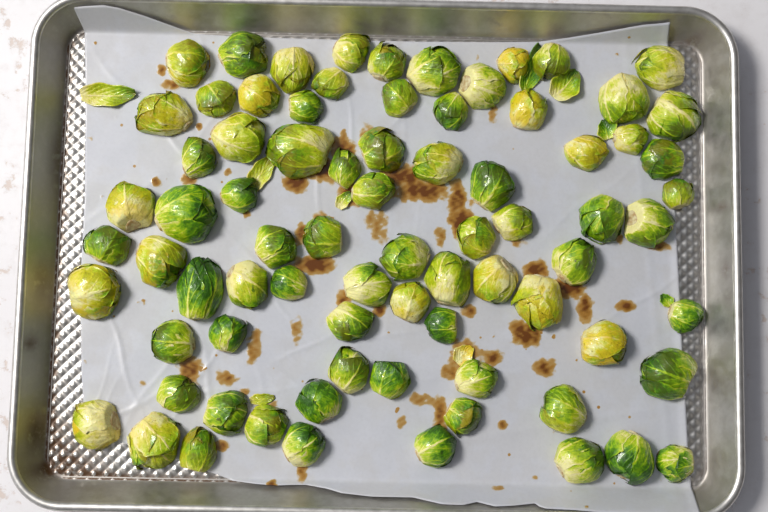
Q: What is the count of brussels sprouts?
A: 78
